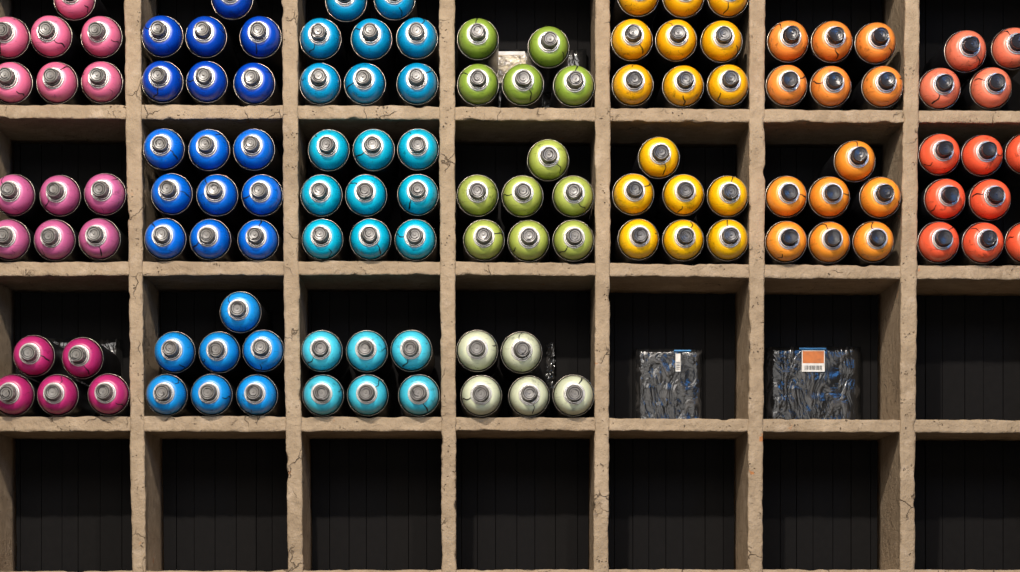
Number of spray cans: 122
